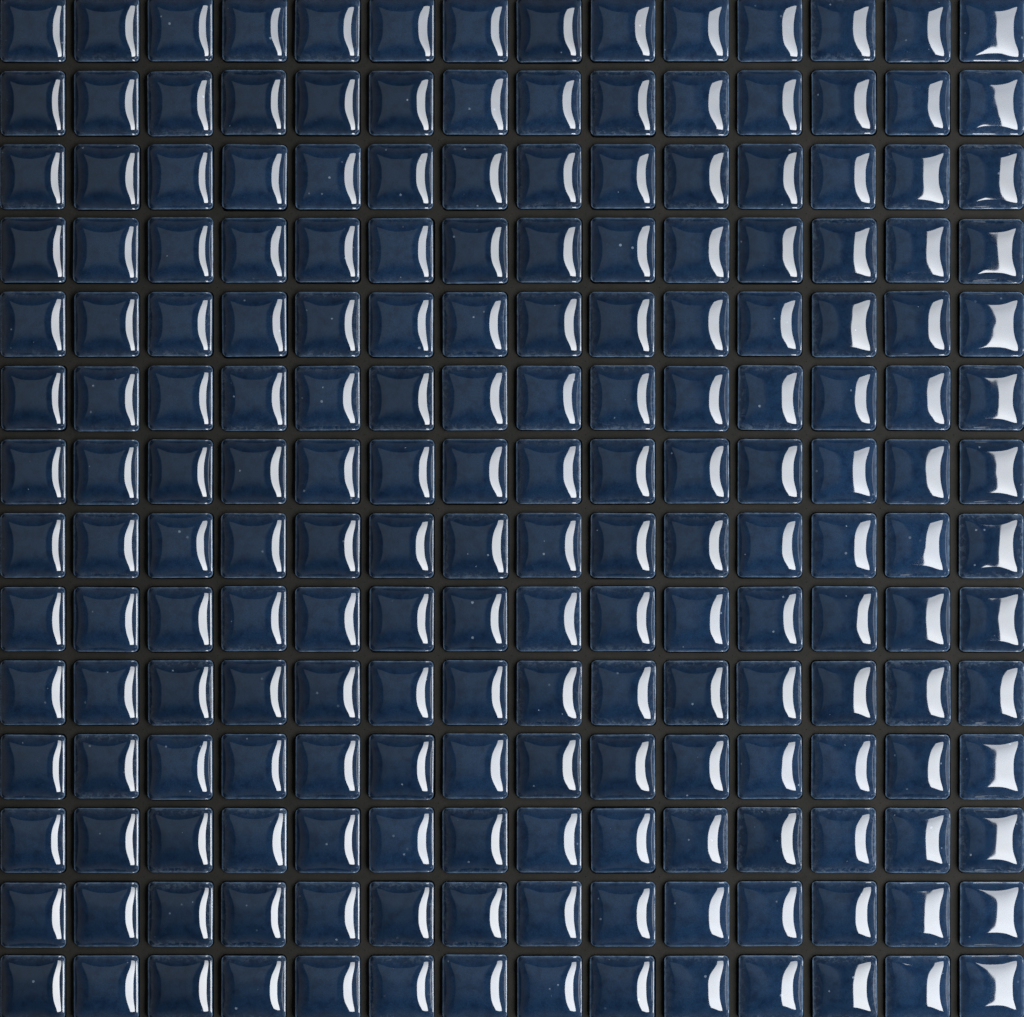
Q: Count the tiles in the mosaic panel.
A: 196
